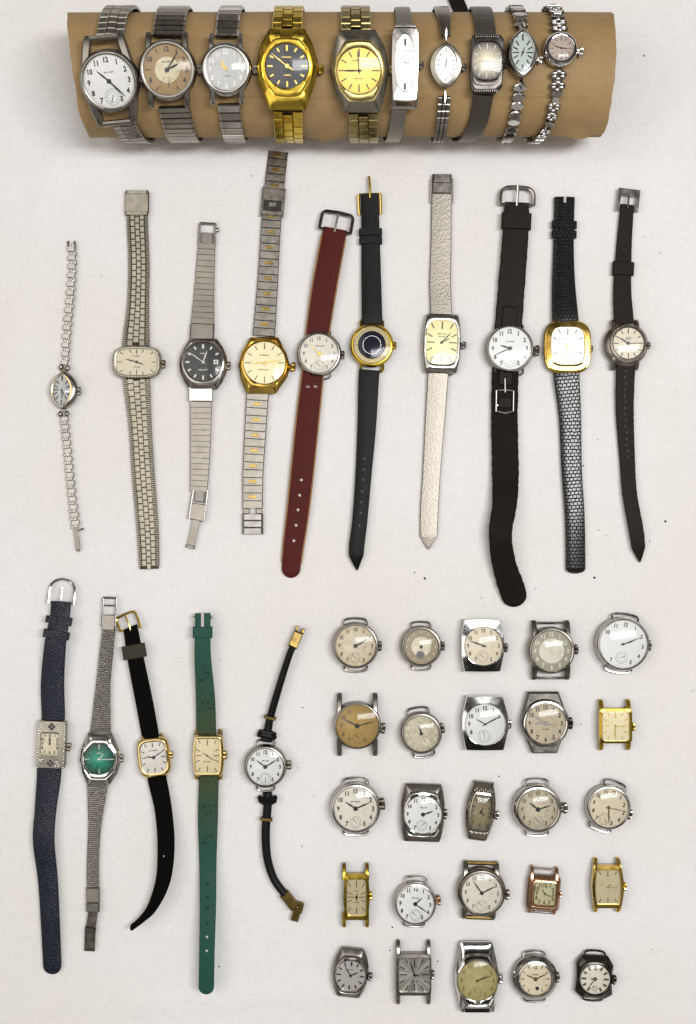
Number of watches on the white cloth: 50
